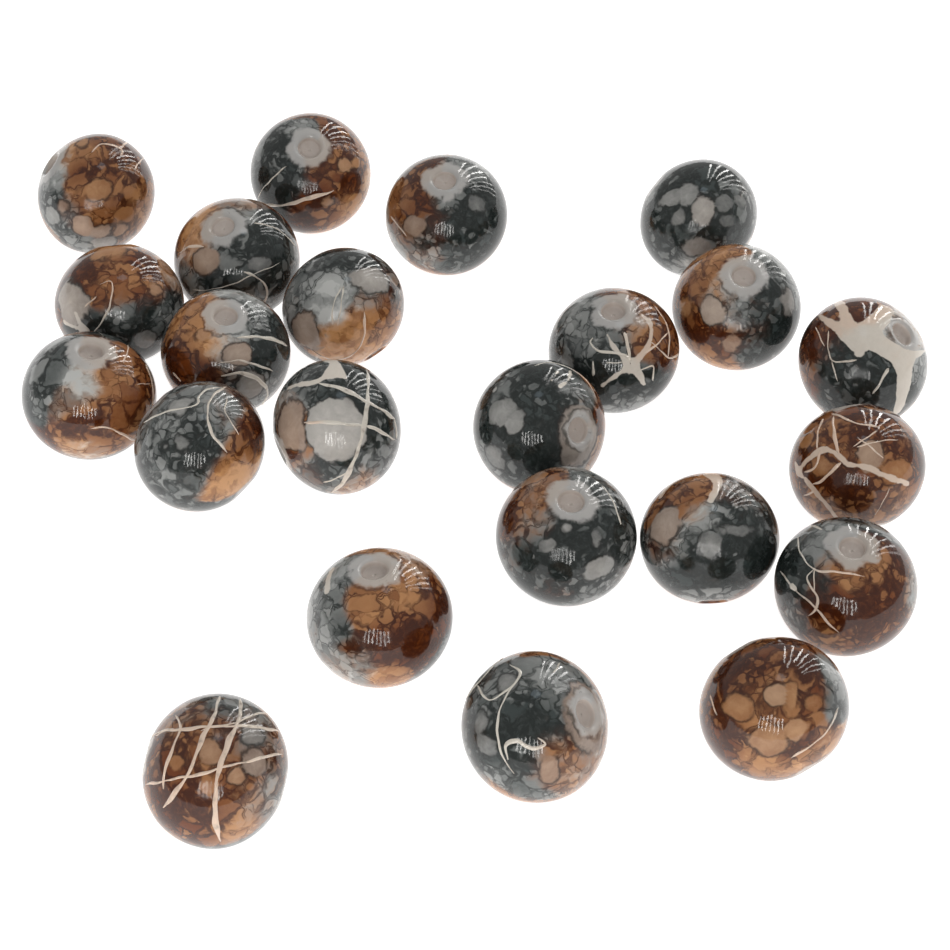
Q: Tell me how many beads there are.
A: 23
